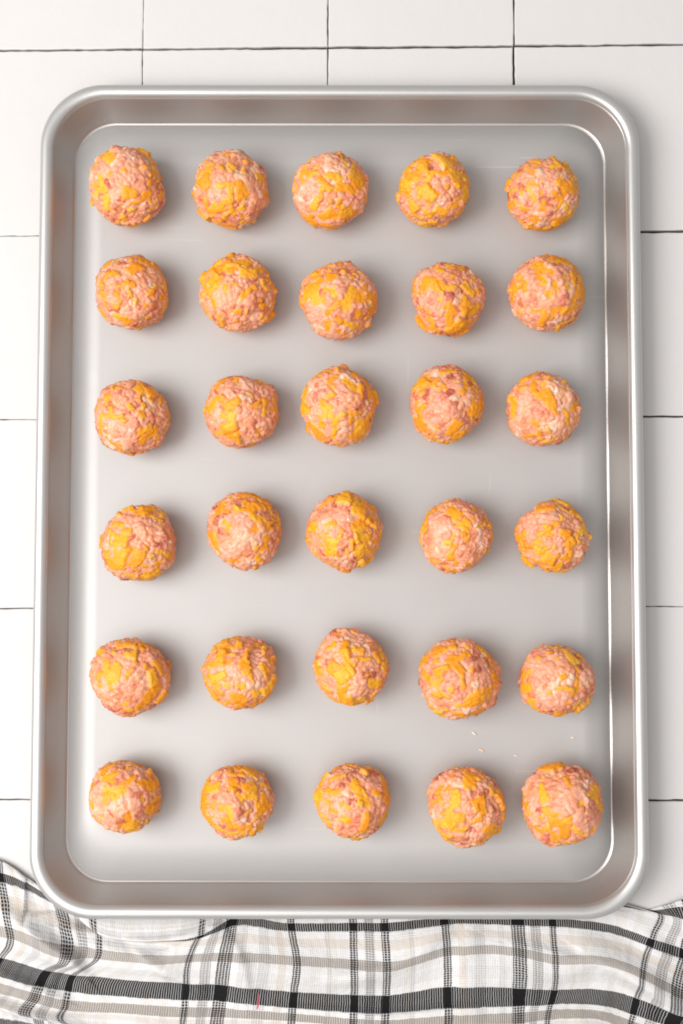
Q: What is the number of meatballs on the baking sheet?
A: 30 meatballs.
